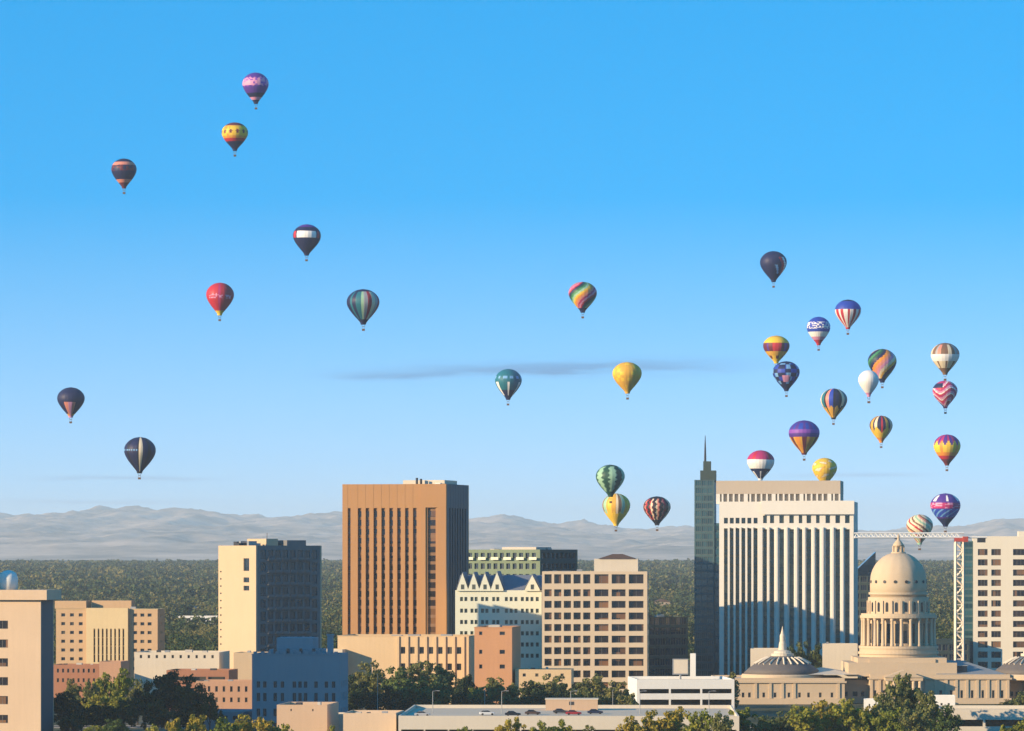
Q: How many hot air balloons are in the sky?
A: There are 31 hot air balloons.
